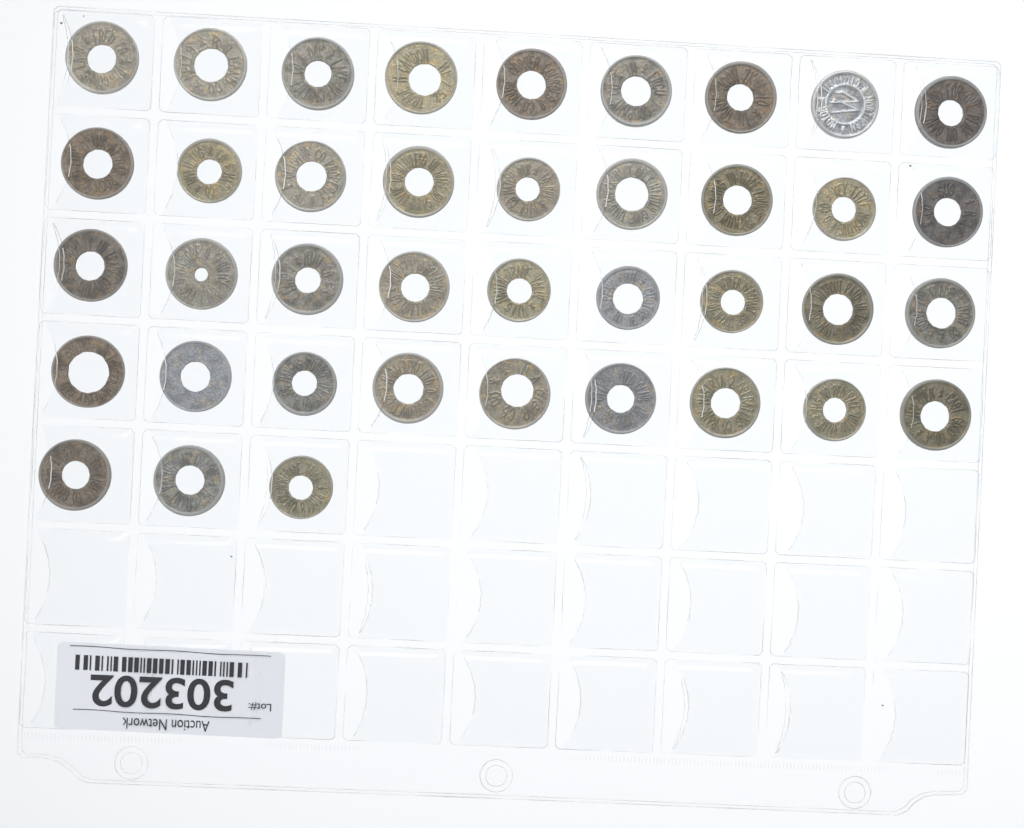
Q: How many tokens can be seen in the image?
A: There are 39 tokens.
